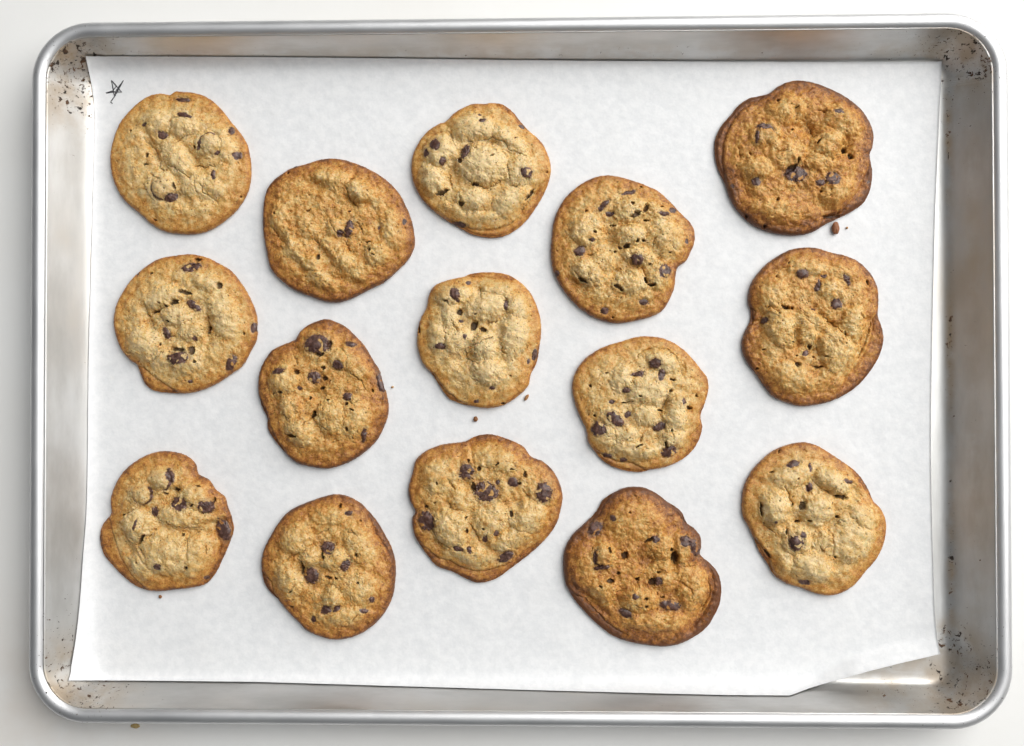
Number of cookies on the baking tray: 15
